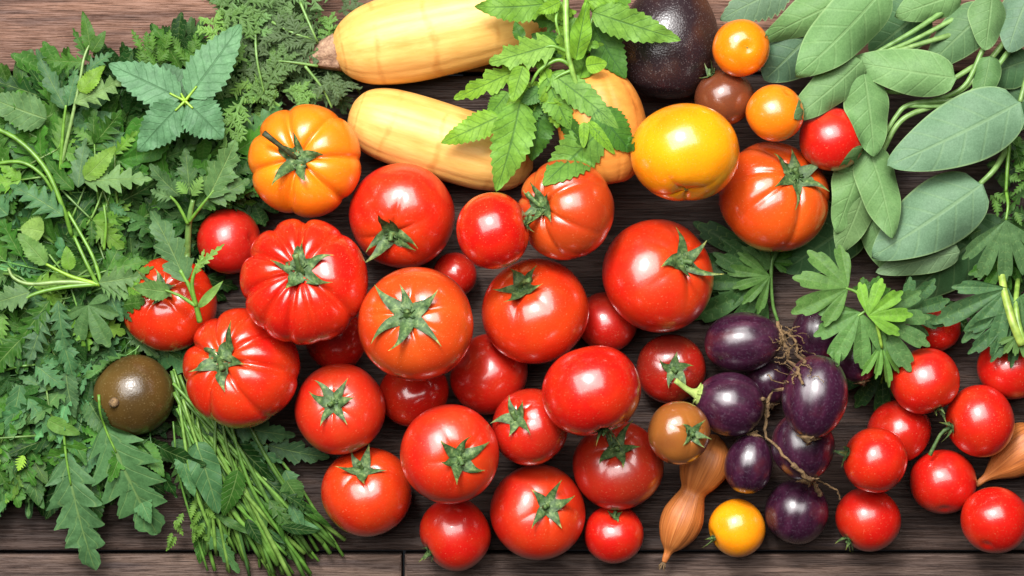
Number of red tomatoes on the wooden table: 36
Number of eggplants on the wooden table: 9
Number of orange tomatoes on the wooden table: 5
